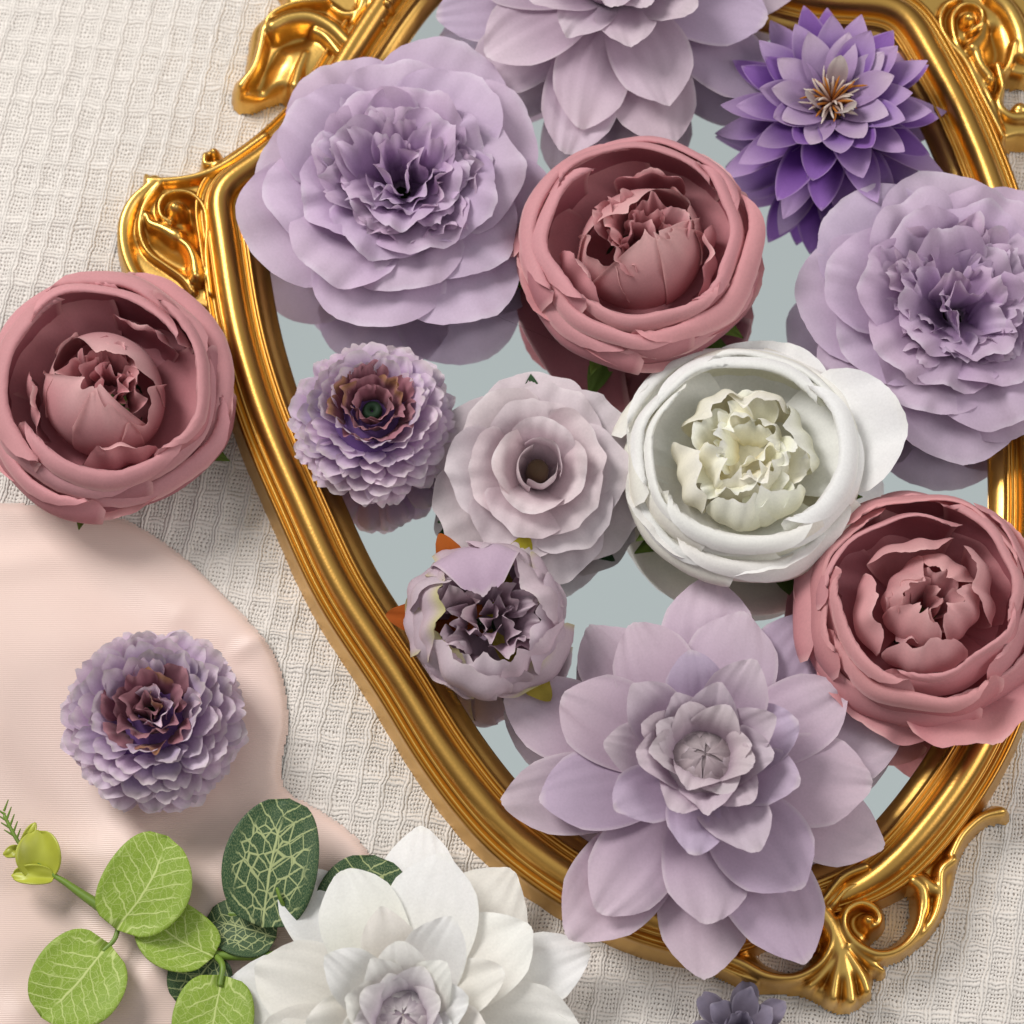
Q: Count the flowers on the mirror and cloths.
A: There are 15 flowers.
